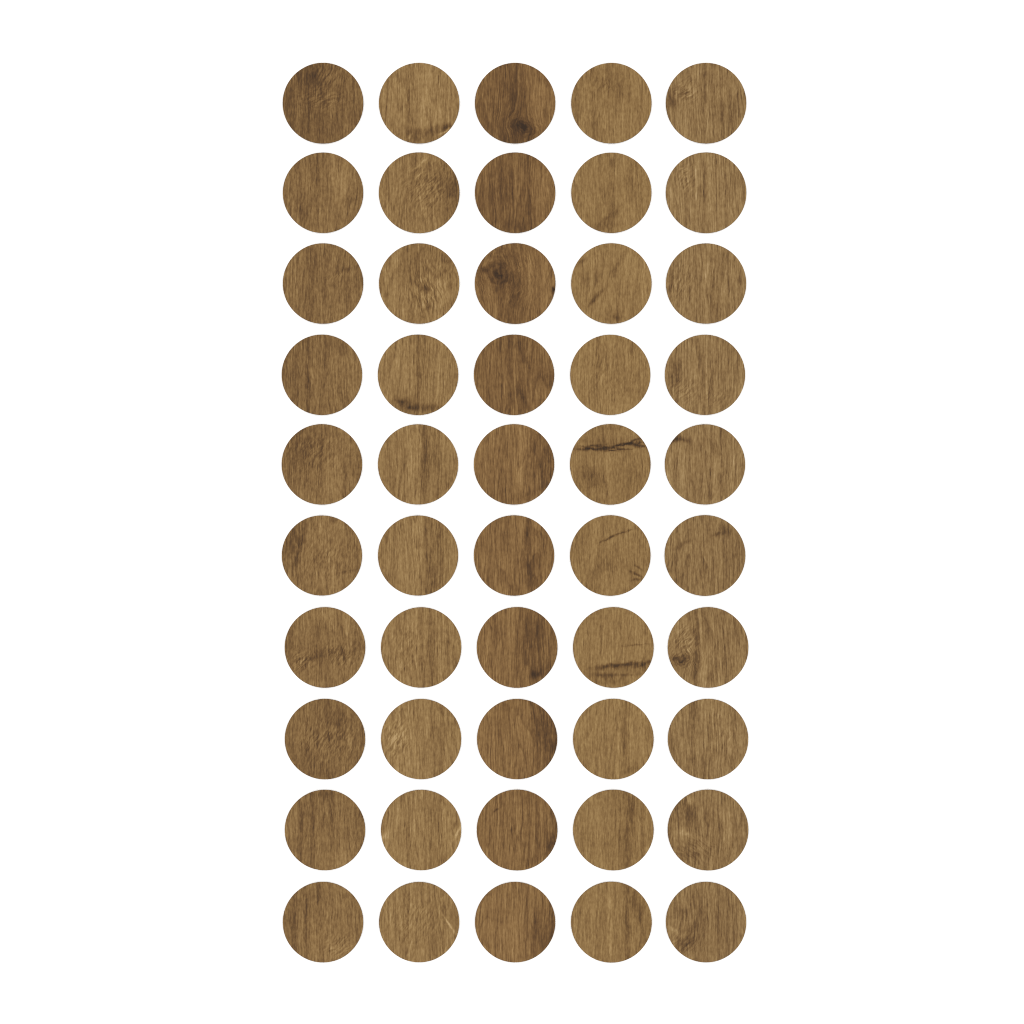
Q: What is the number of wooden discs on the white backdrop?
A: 50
